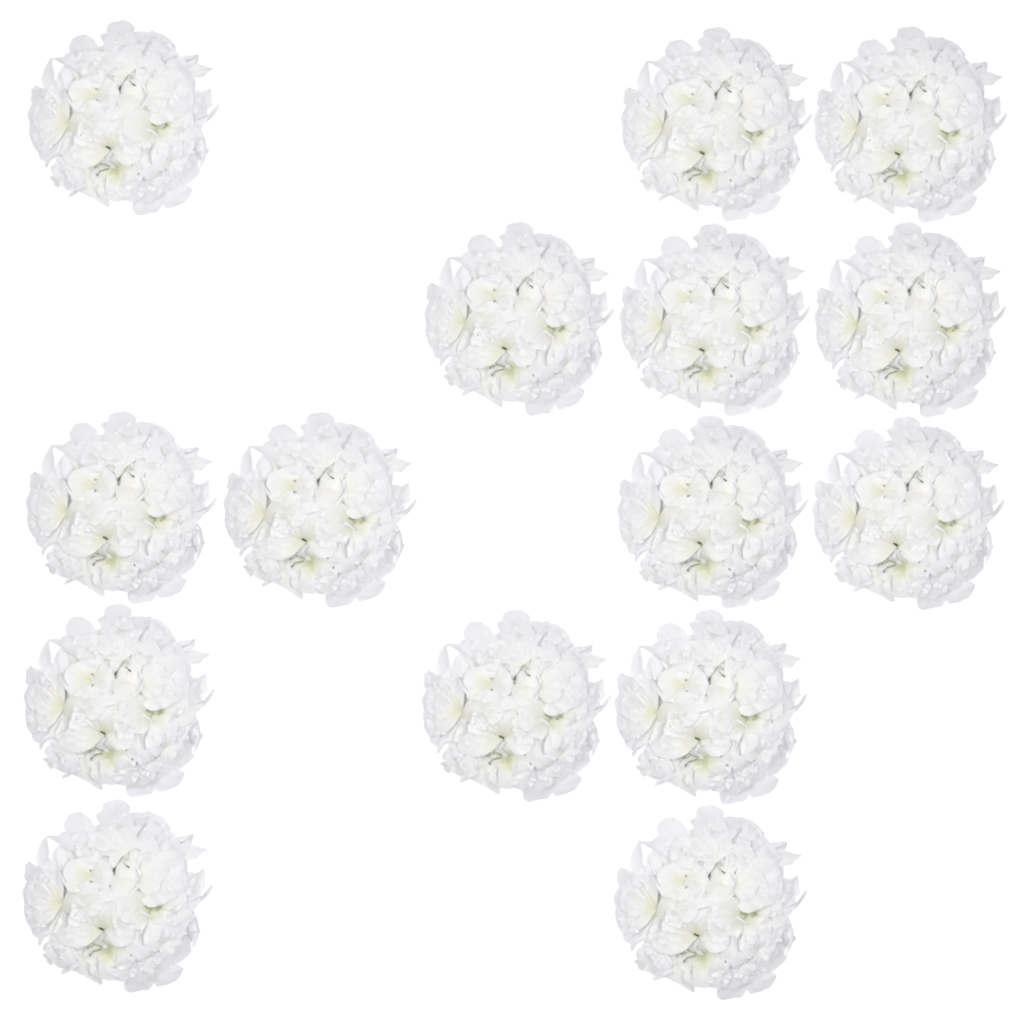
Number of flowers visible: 15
